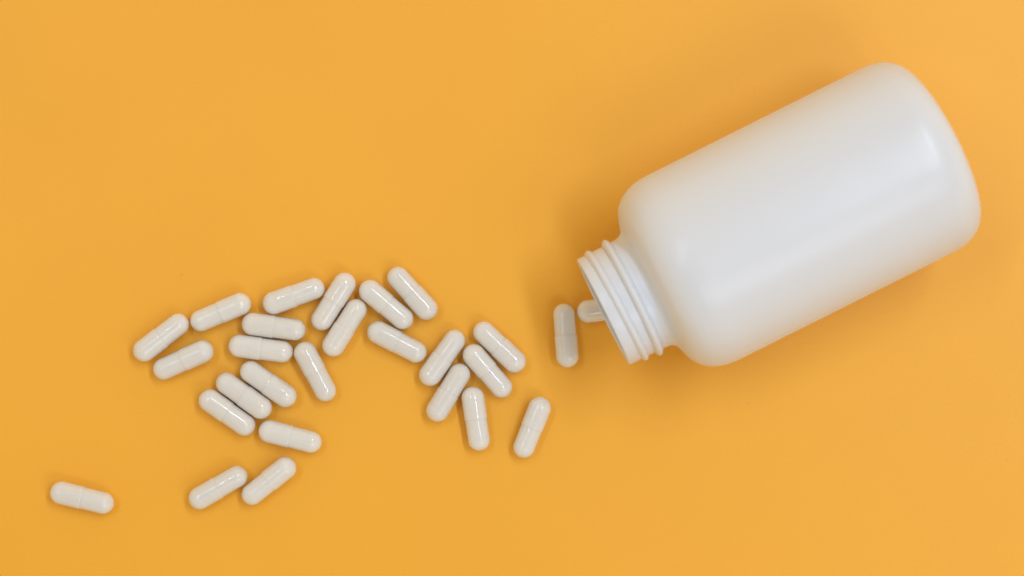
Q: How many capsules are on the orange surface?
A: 27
